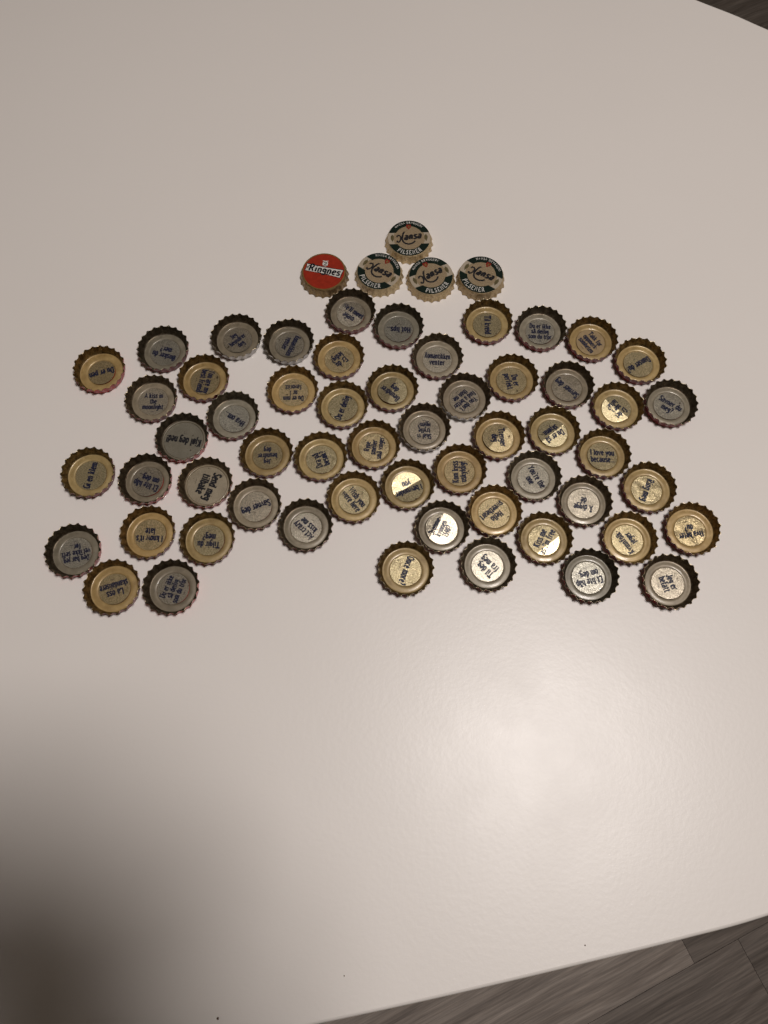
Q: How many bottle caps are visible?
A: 61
